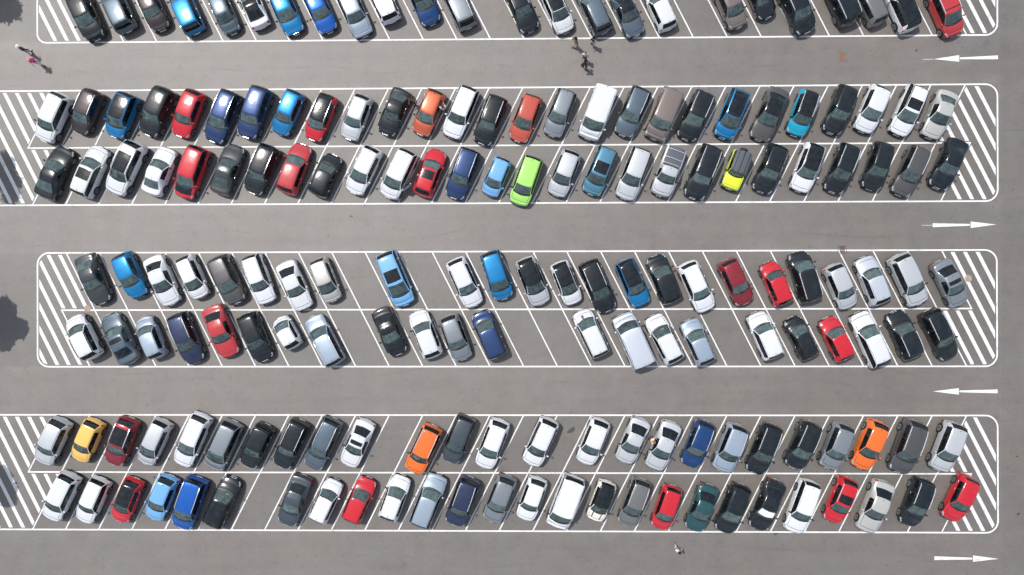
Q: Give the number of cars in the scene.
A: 175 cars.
